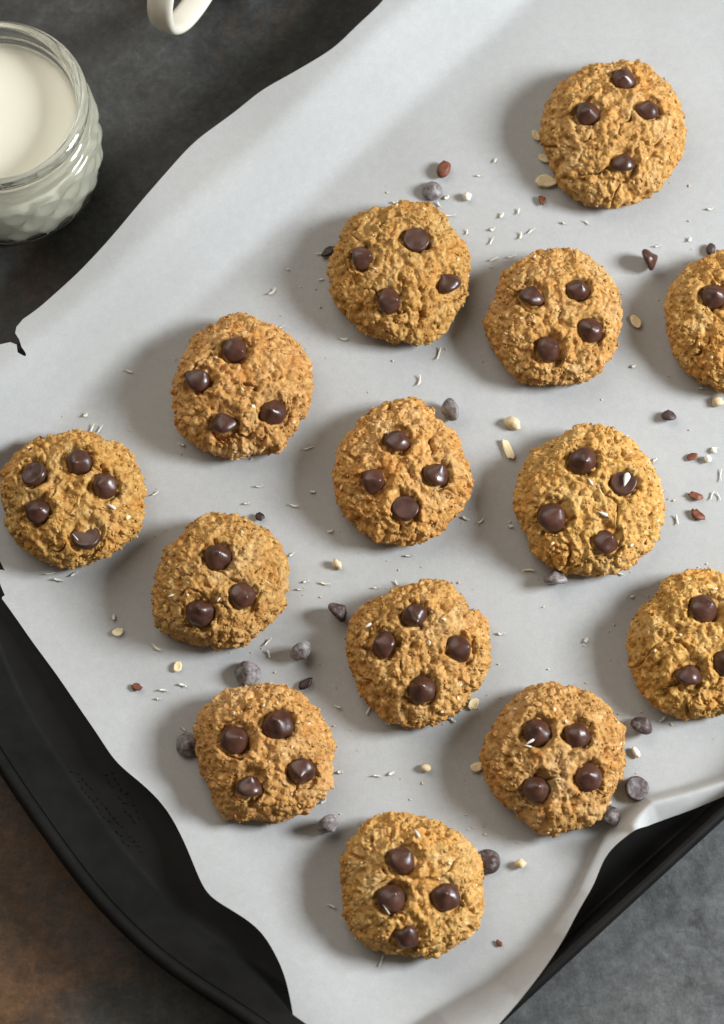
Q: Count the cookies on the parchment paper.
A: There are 14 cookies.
